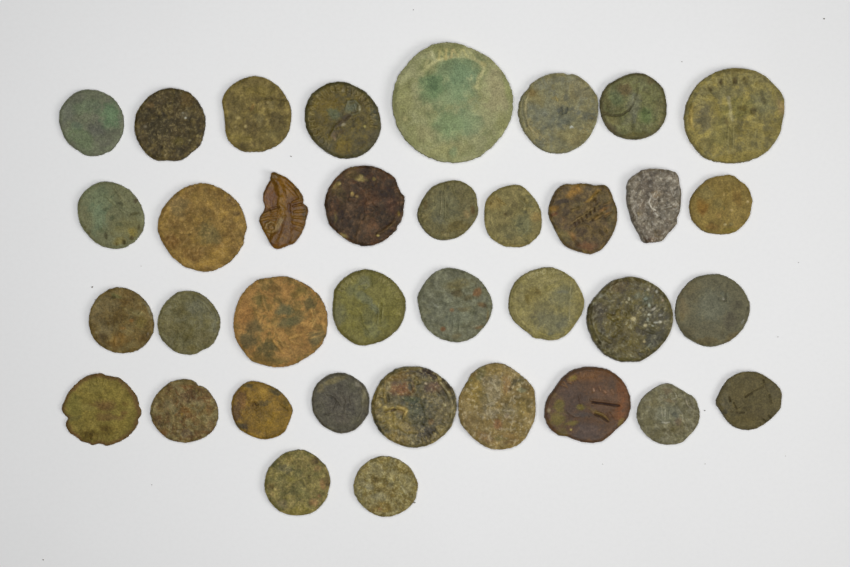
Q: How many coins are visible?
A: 36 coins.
